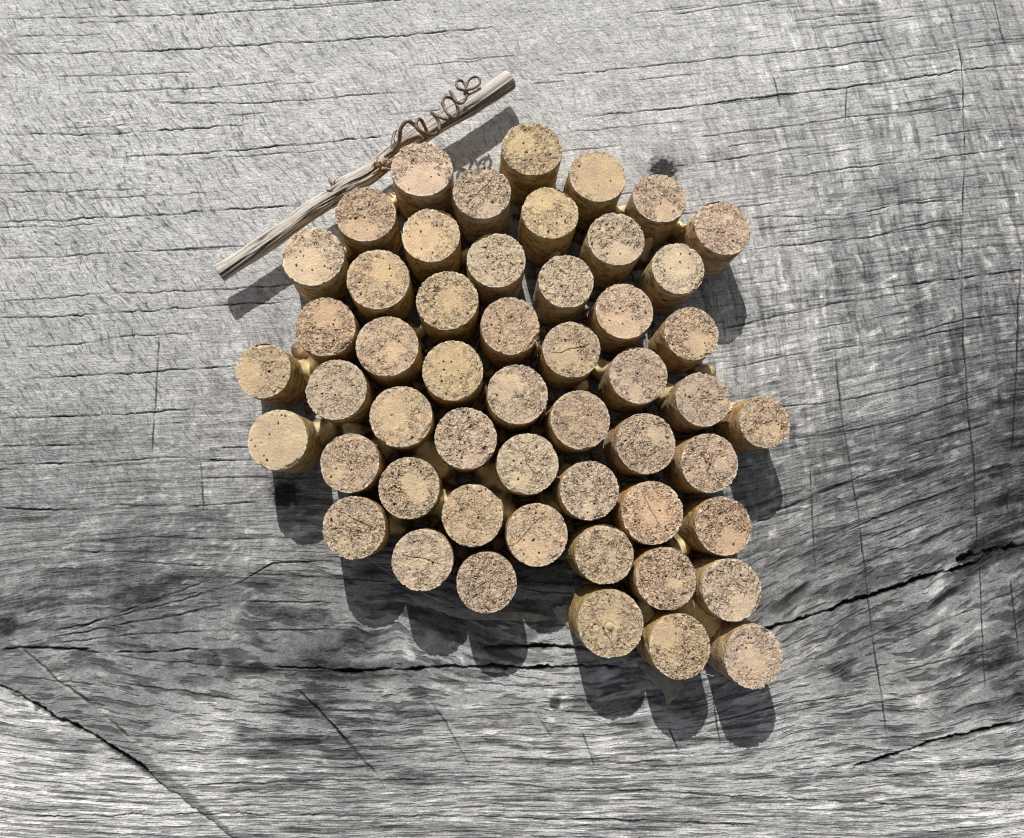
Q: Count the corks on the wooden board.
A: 52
